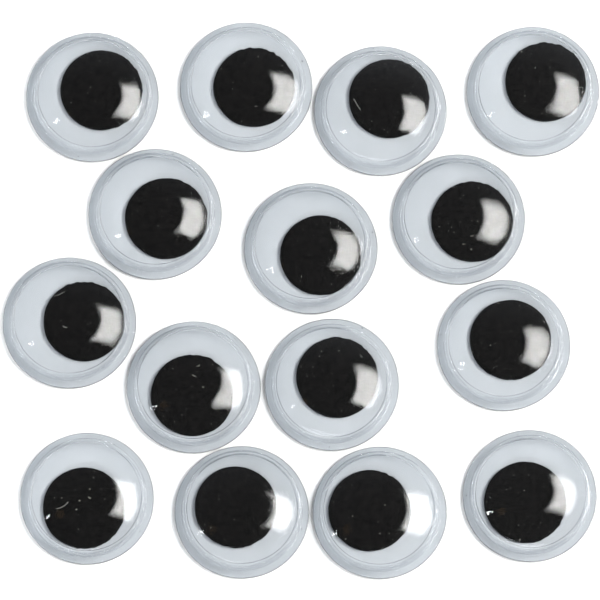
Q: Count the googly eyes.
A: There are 15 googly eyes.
